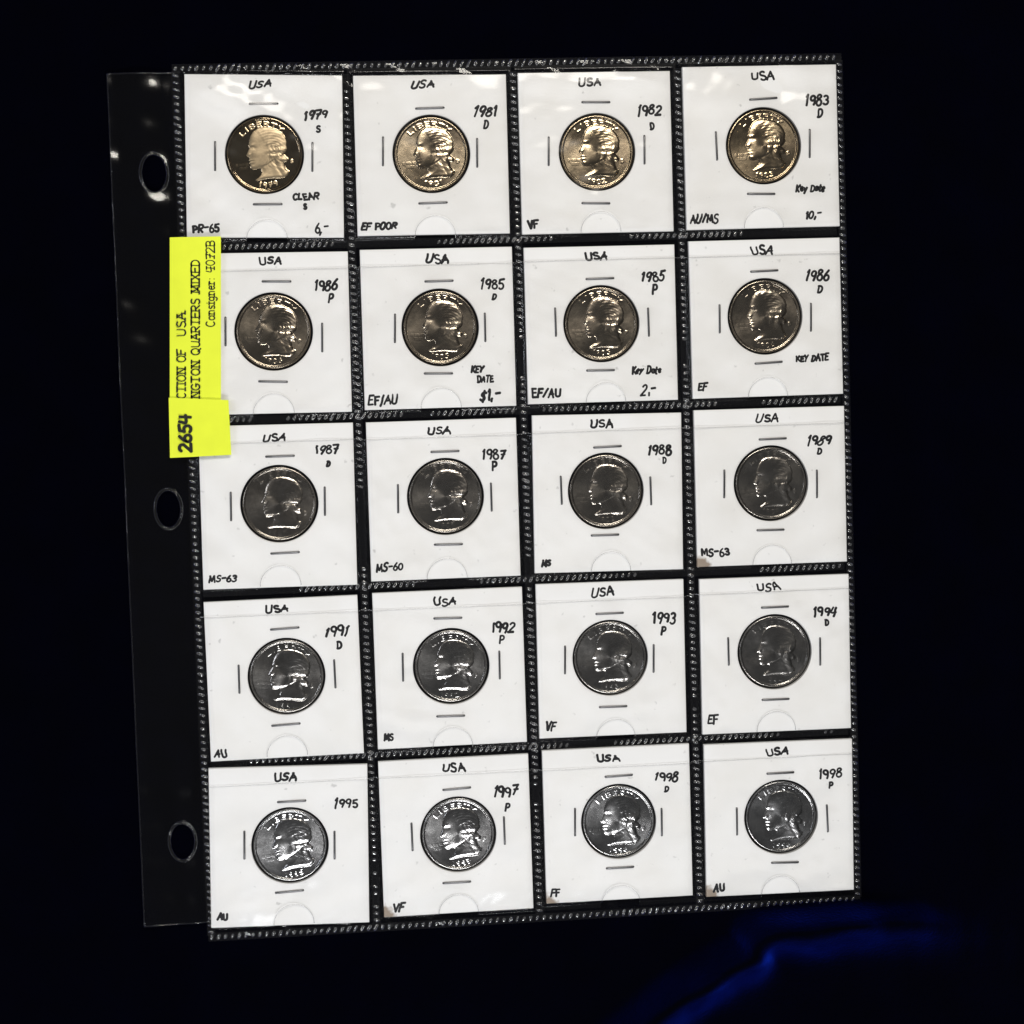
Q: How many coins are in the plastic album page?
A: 20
